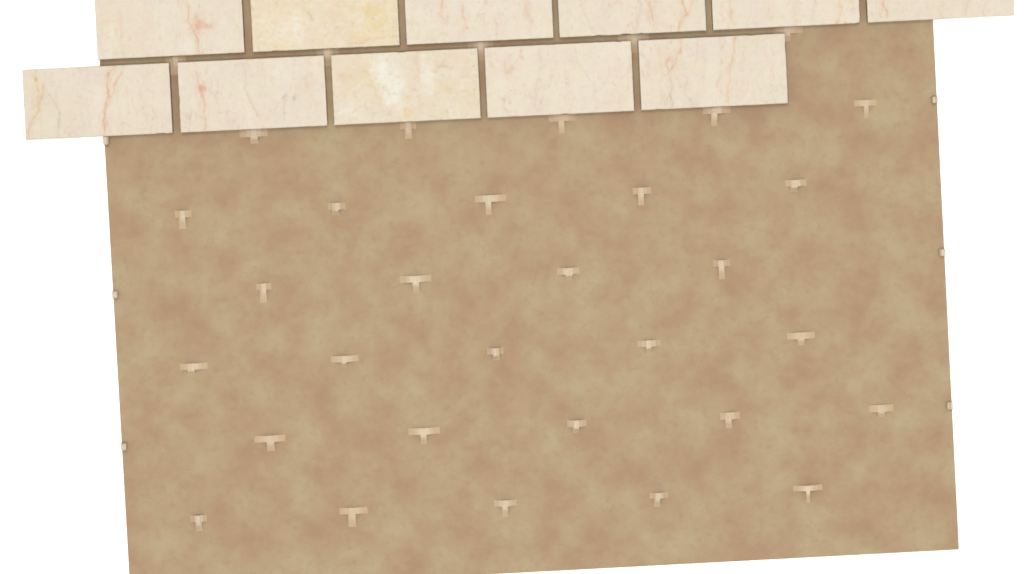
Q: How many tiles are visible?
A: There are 11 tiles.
